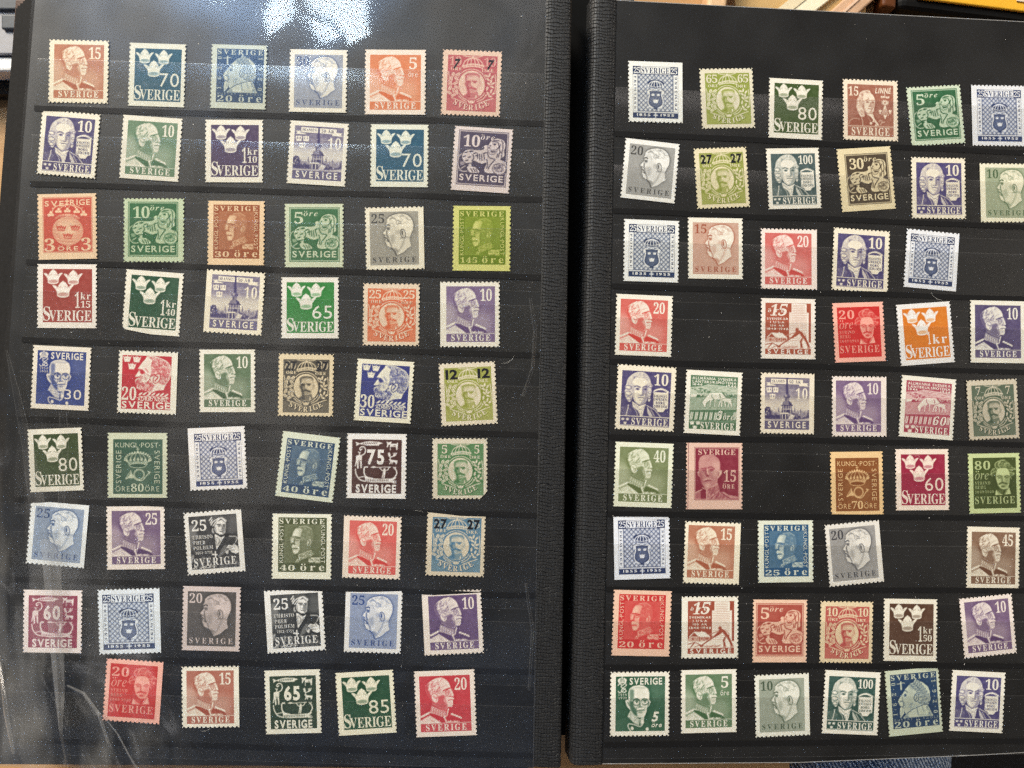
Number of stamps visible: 103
